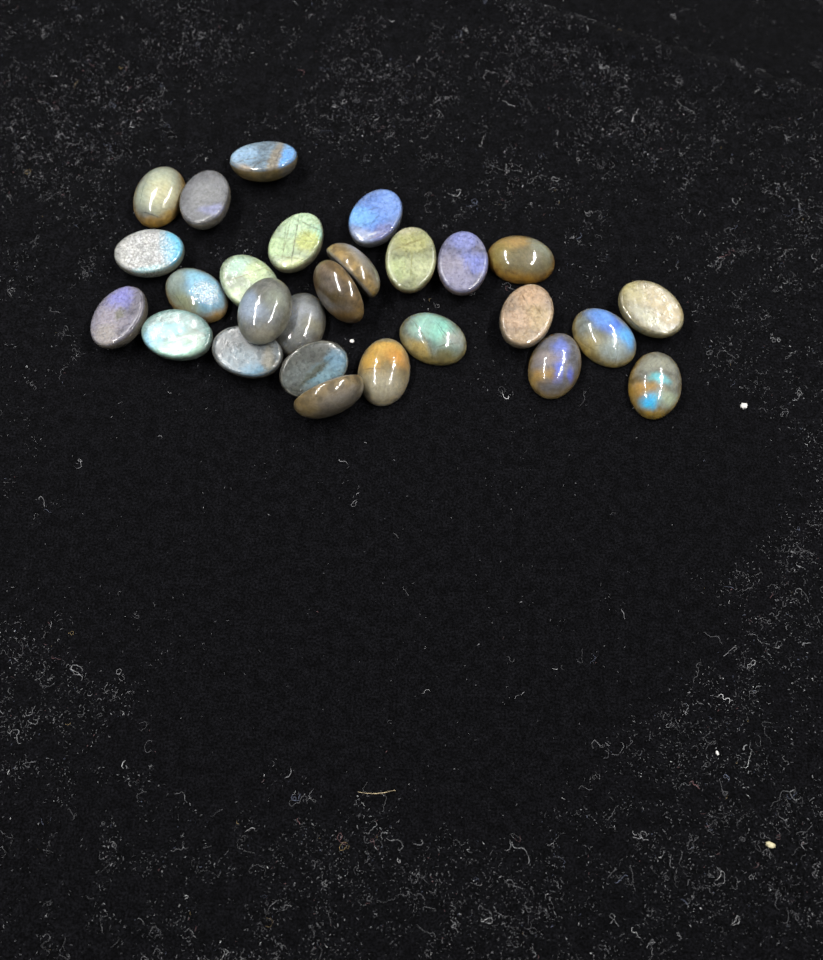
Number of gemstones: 27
